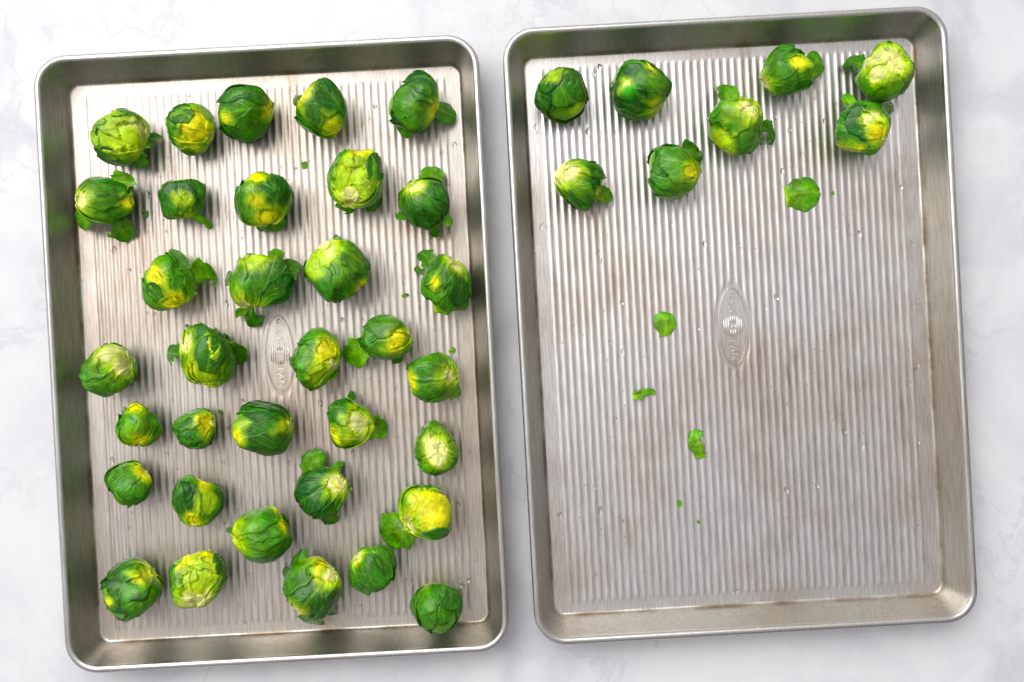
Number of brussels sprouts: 42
